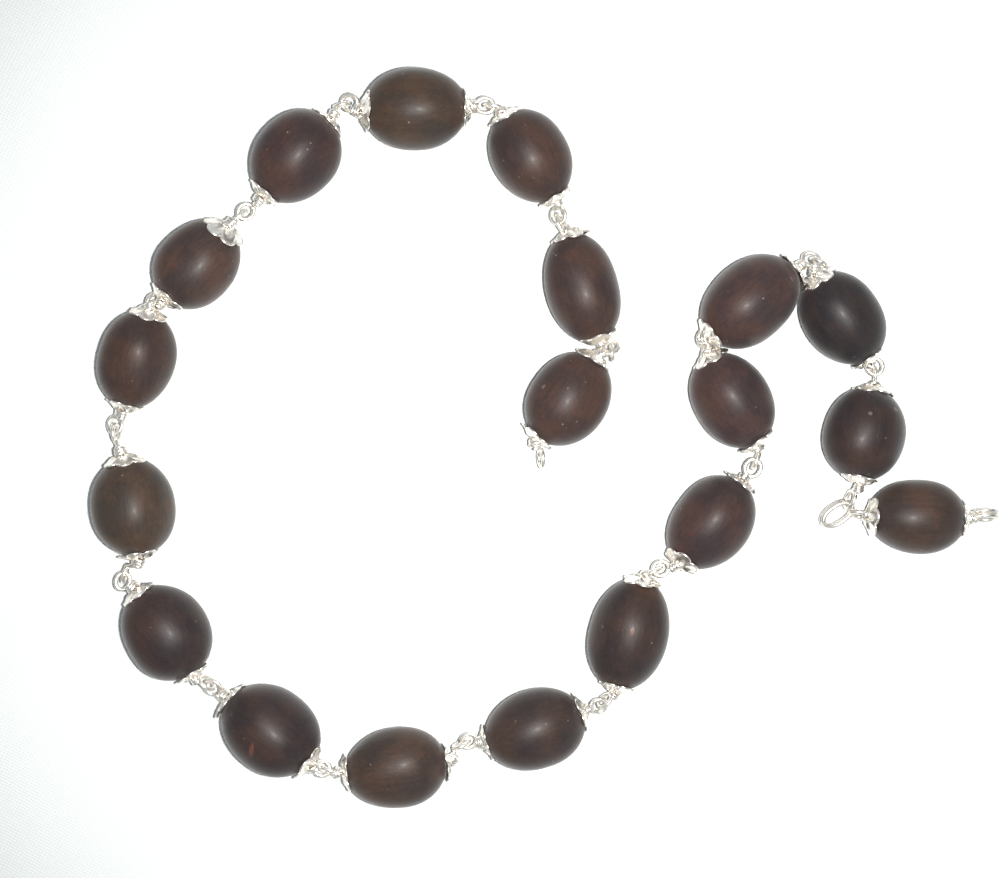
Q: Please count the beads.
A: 19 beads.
